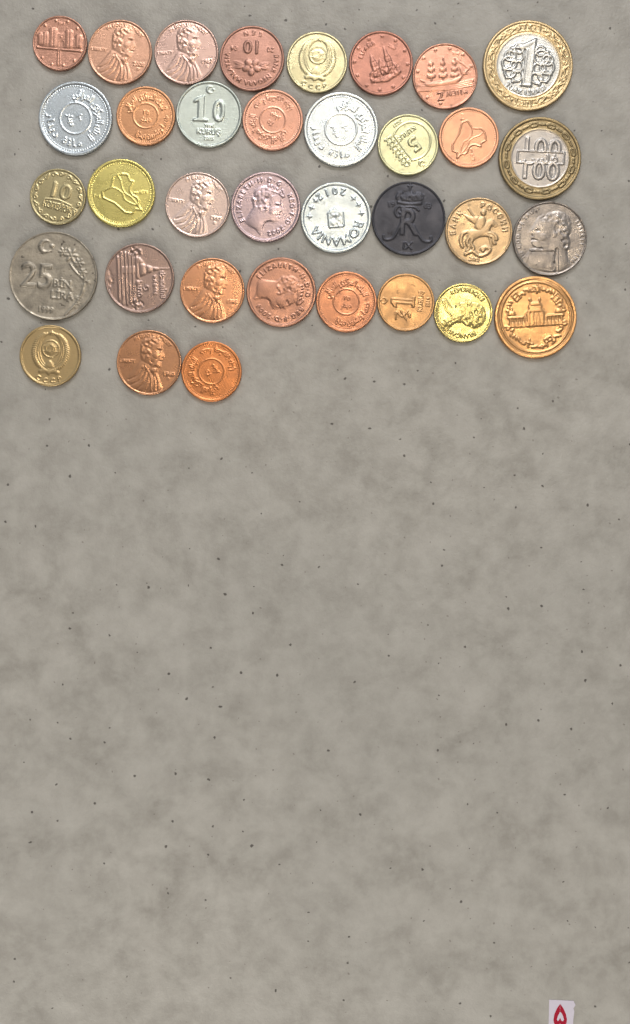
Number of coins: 35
